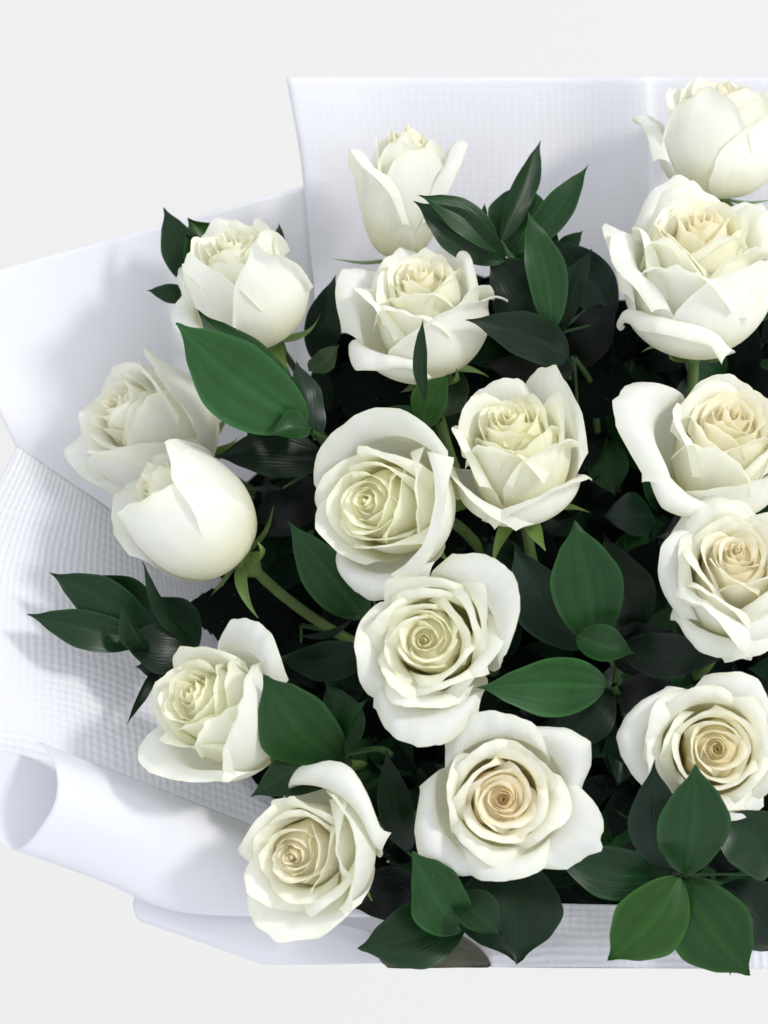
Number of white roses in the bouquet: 16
